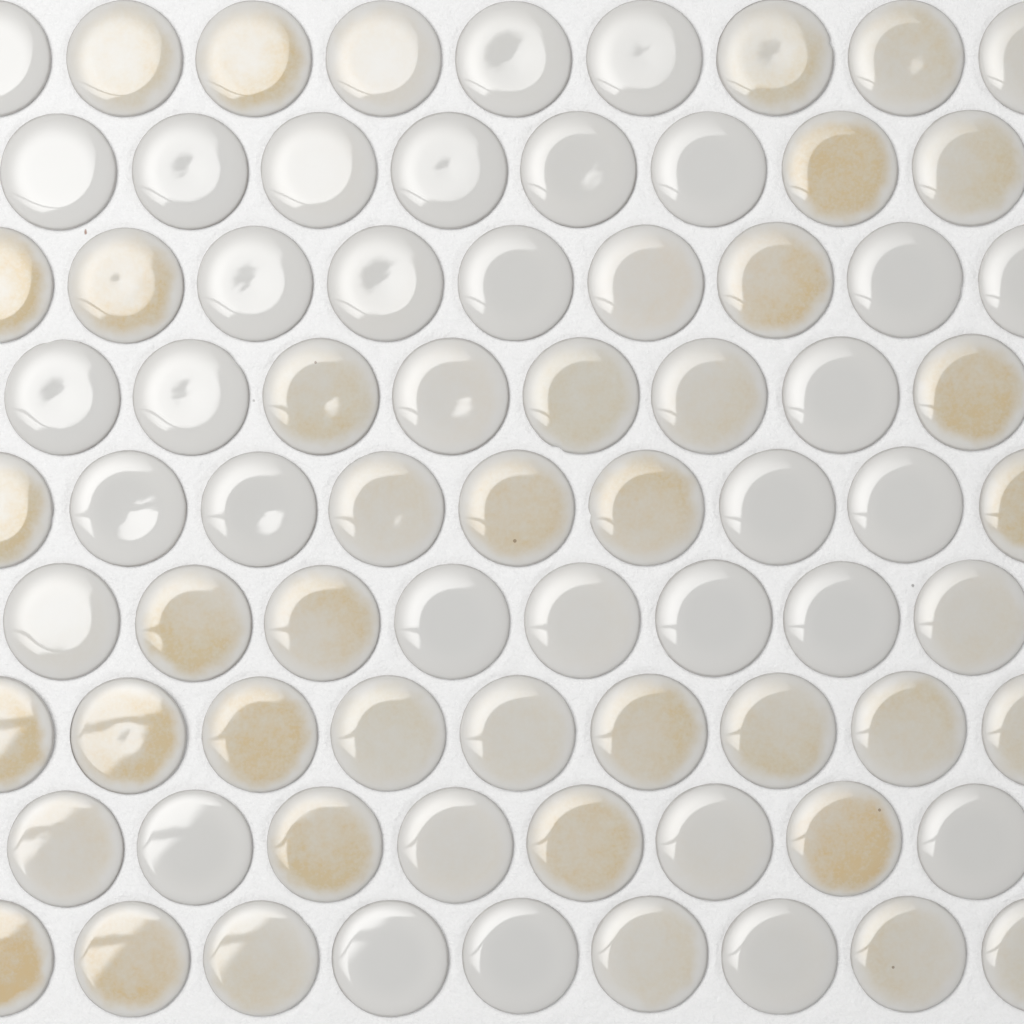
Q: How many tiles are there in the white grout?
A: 77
